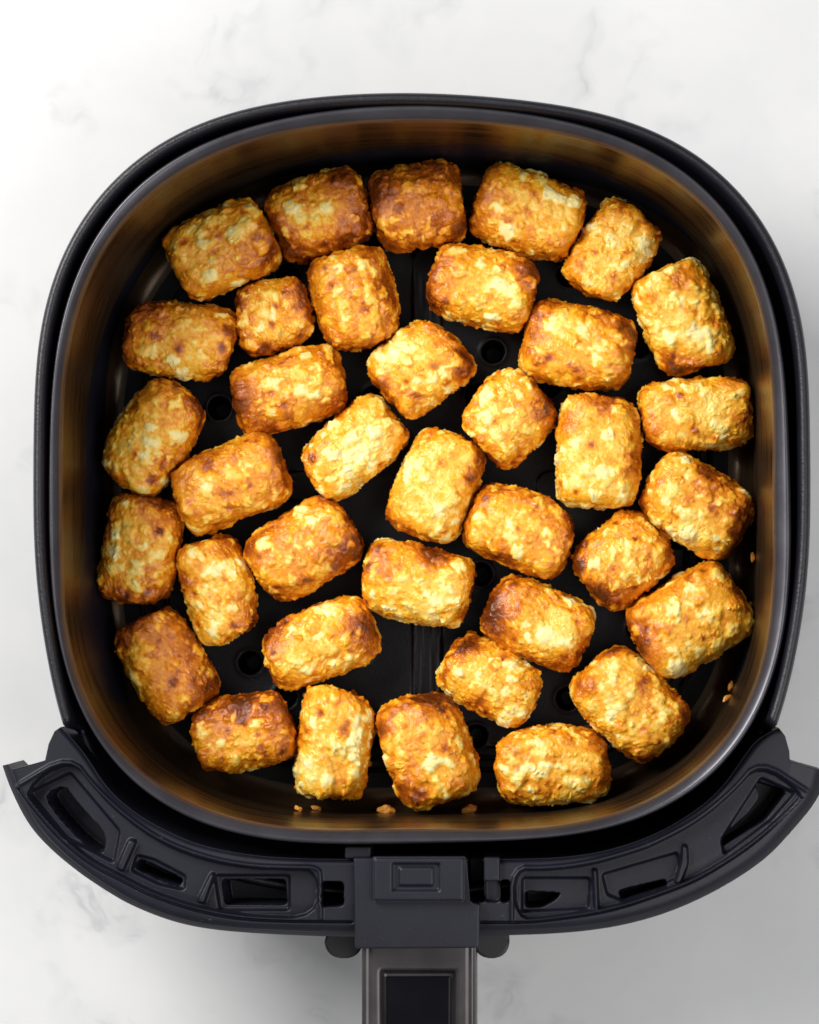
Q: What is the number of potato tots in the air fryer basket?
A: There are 37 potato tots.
